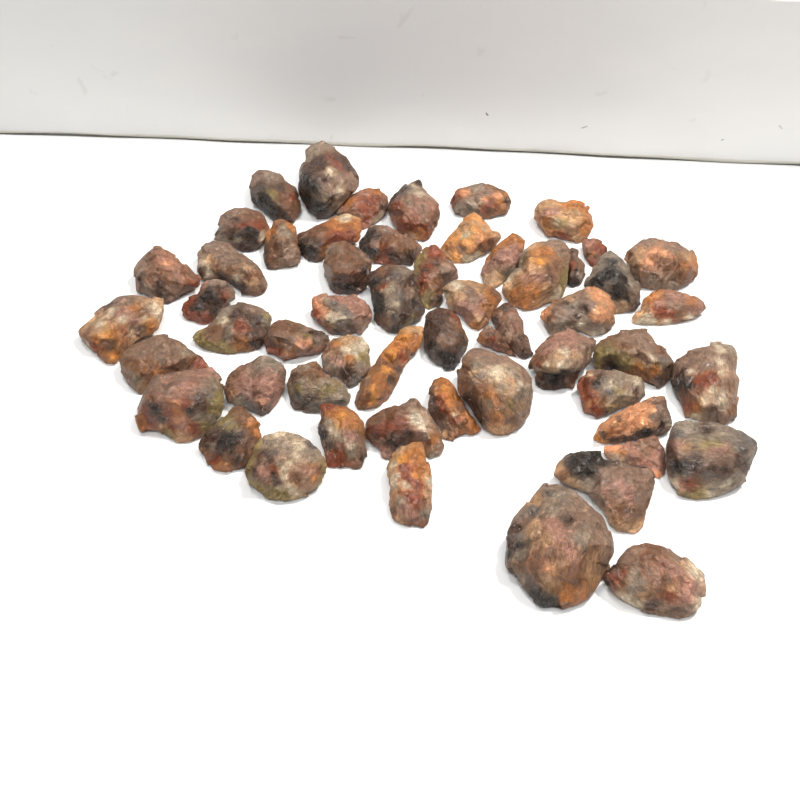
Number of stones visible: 56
